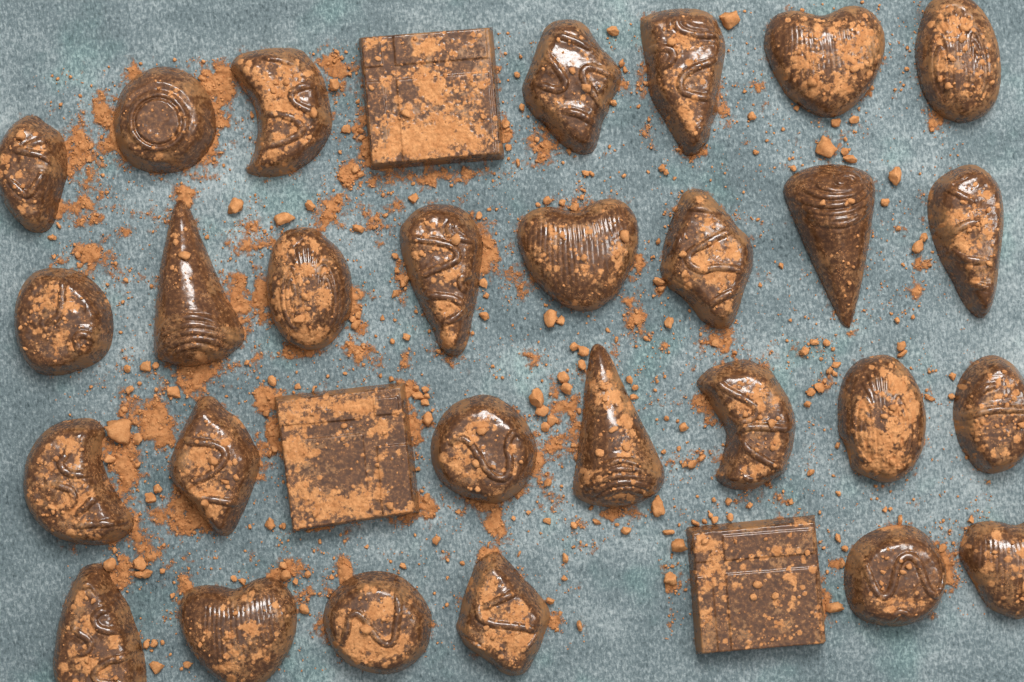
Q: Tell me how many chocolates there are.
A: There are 31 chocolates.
